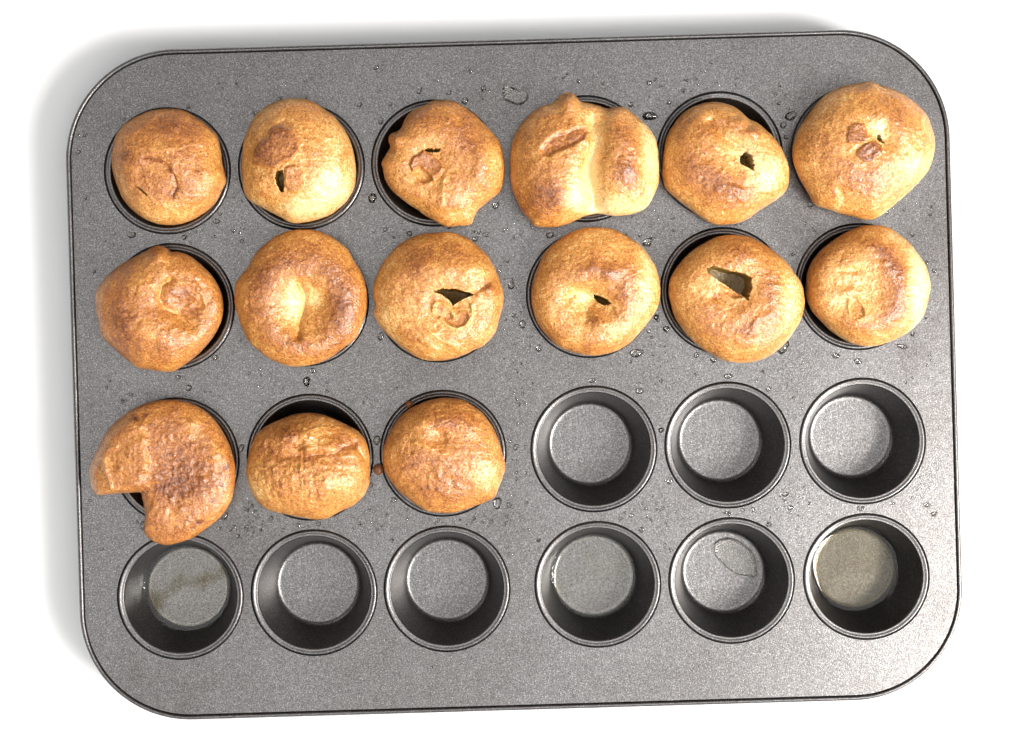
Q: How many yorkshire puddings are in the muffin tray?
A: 15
